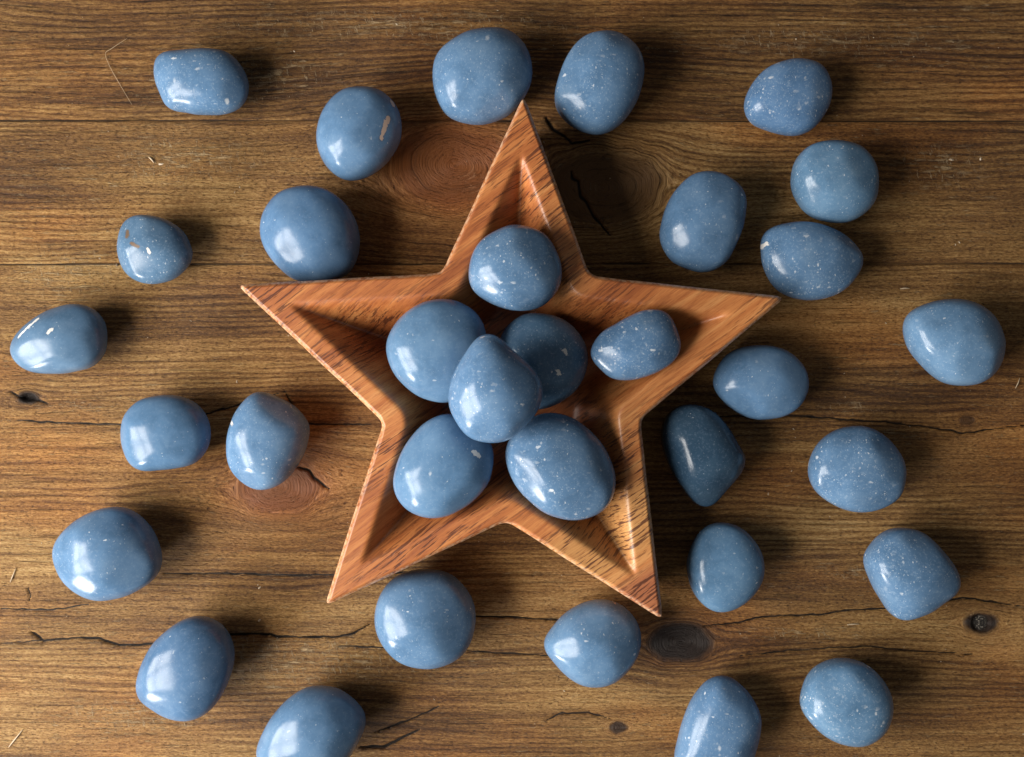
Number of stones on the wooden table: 33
